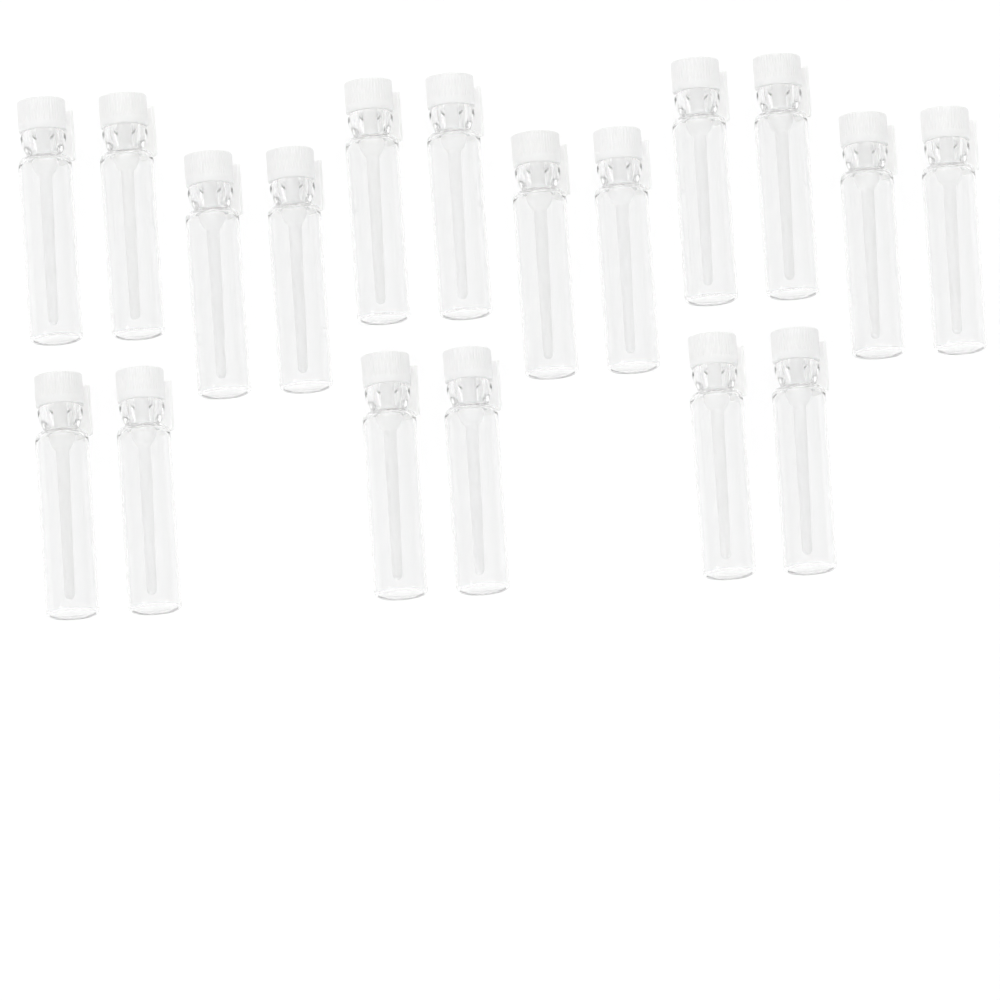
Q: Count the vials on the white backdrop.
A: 18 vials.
